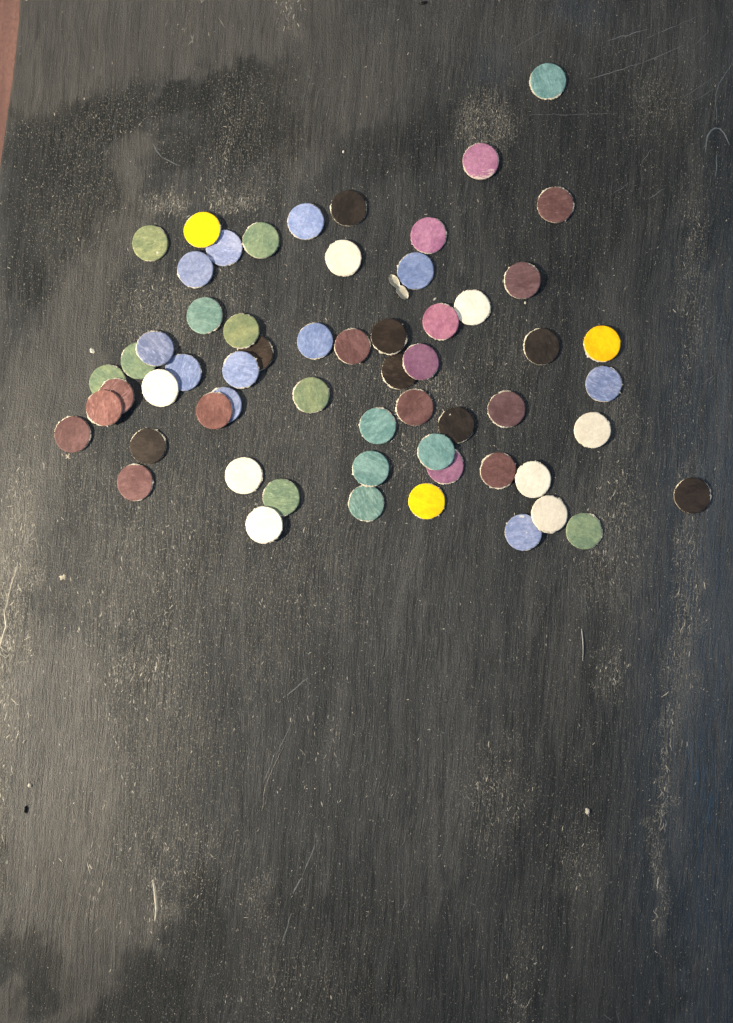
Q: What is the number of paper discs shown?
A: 60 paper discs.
